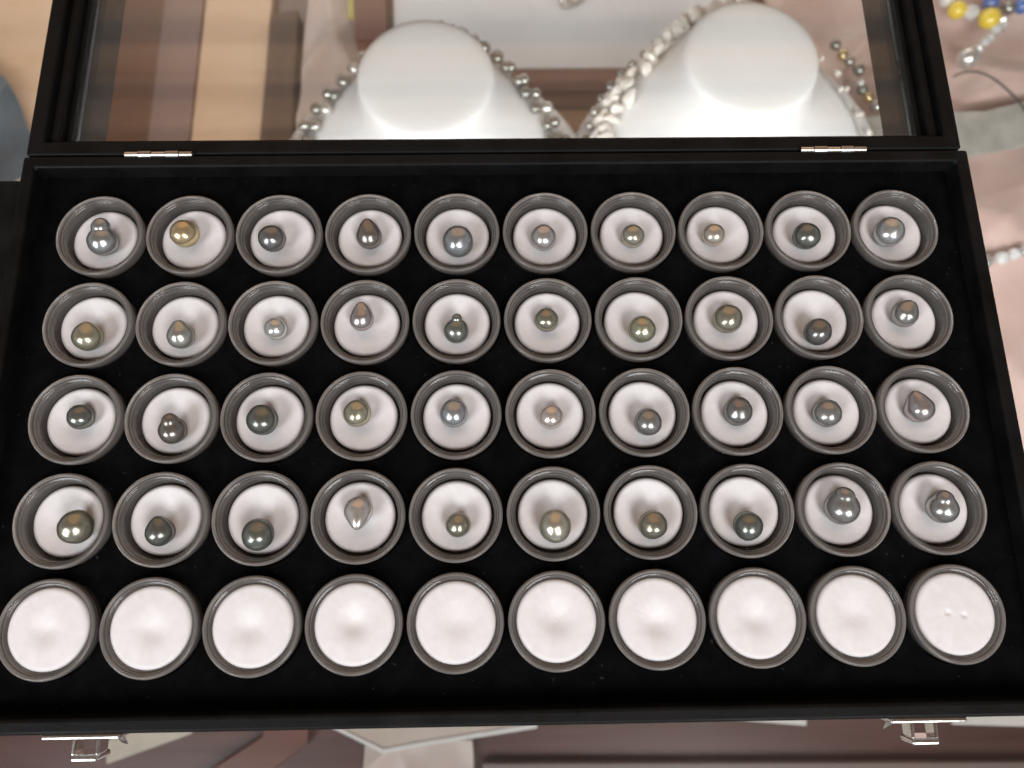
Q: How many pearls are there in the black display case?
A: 40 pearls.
